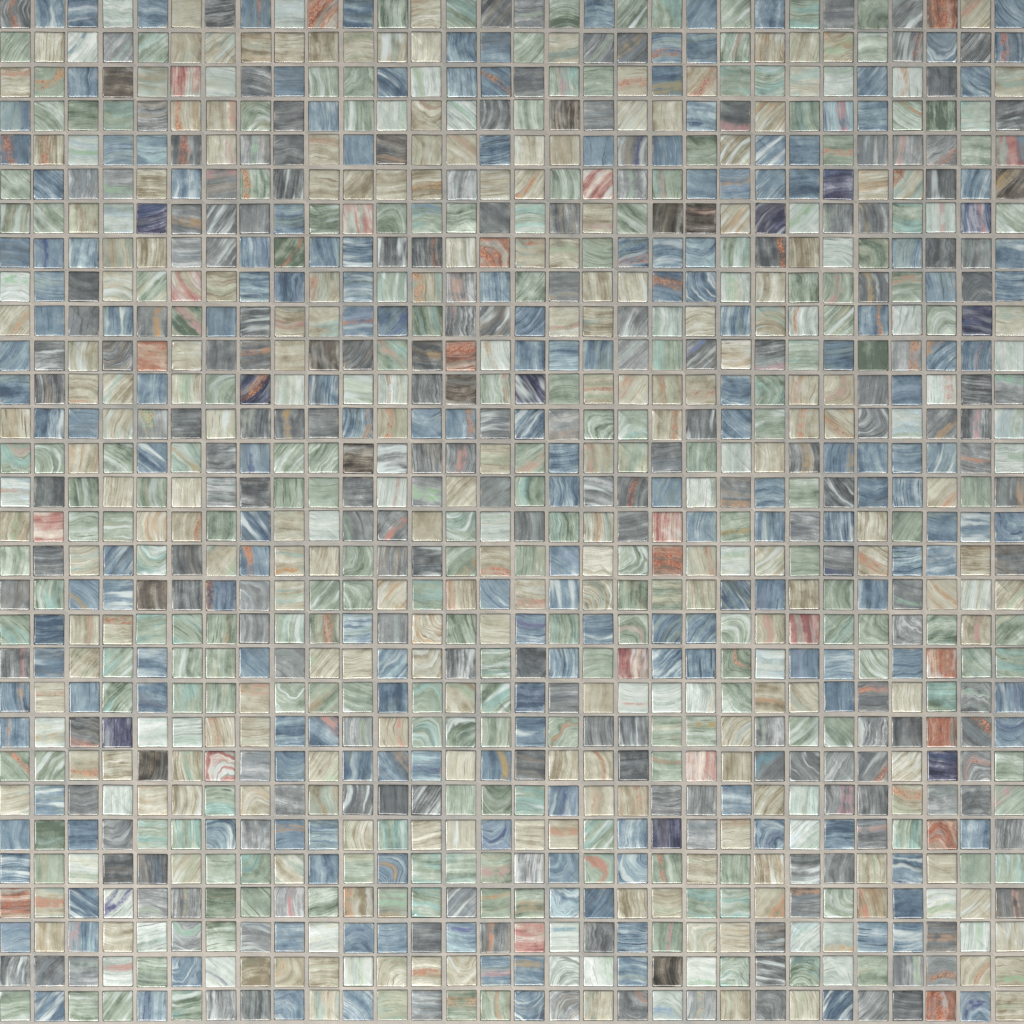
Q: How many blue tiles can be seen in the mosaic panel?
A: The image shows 200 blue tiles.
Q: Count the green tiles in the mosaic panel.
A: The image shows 200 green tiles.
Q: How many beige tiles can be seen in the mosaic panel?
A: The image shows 200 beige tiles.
